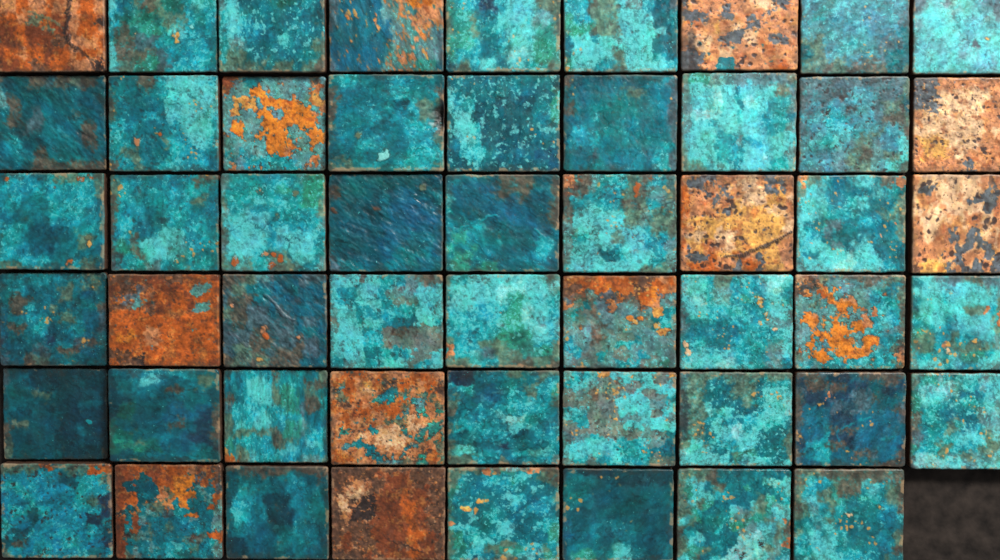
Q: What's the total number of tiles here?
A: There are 53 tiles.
